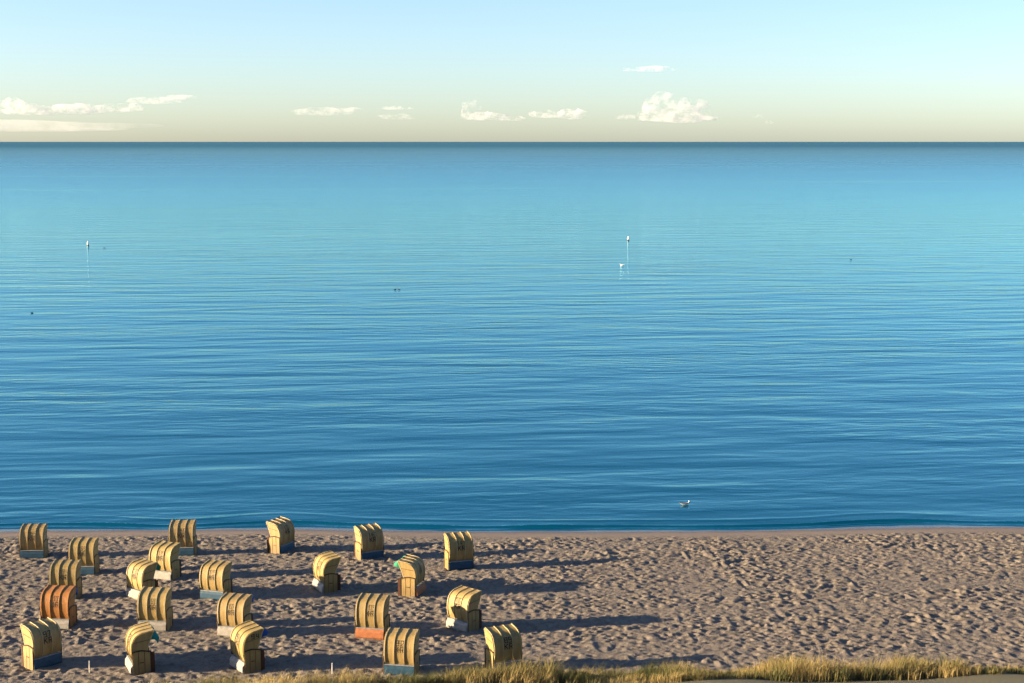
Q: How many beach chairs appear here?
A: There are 22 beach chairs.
